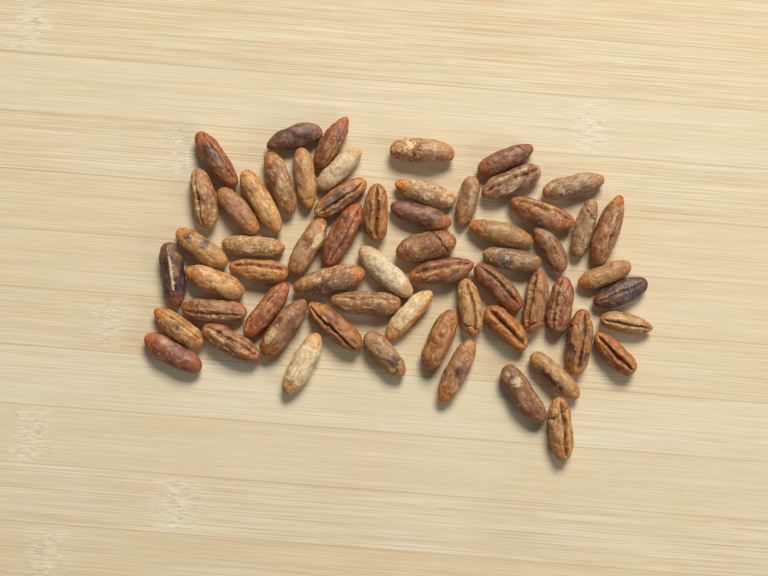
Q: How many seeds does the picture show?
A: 61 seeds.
